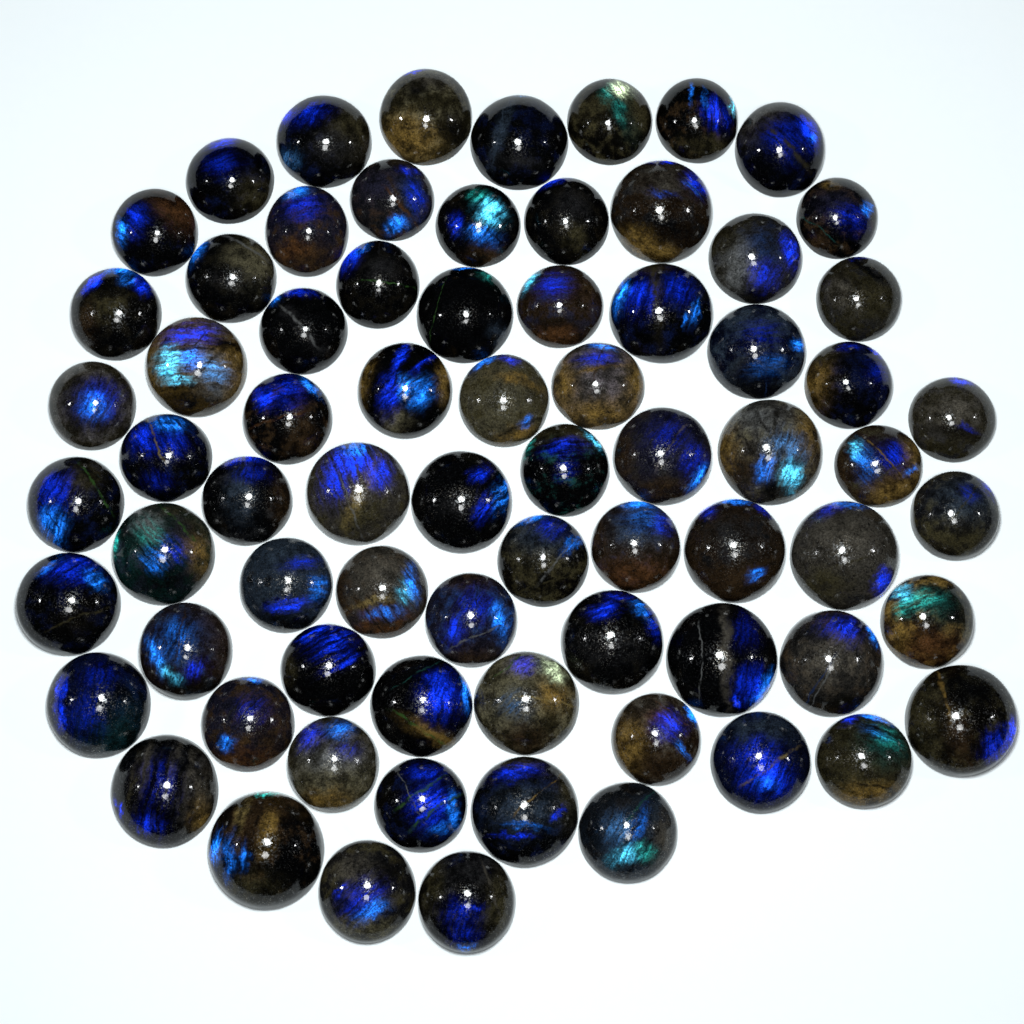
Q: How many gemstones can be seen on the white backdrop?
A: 73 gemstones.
